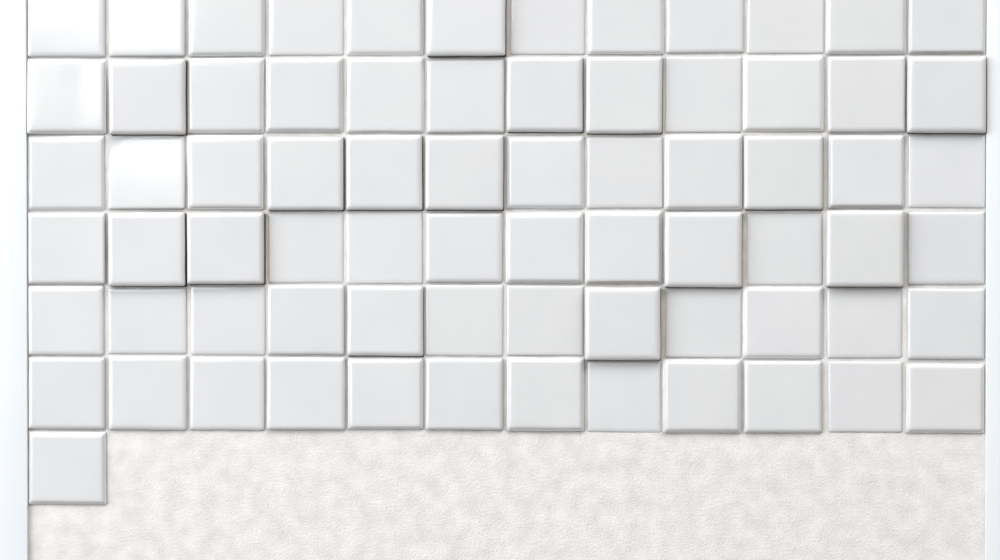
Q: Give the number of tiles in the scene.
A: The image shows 73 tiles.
